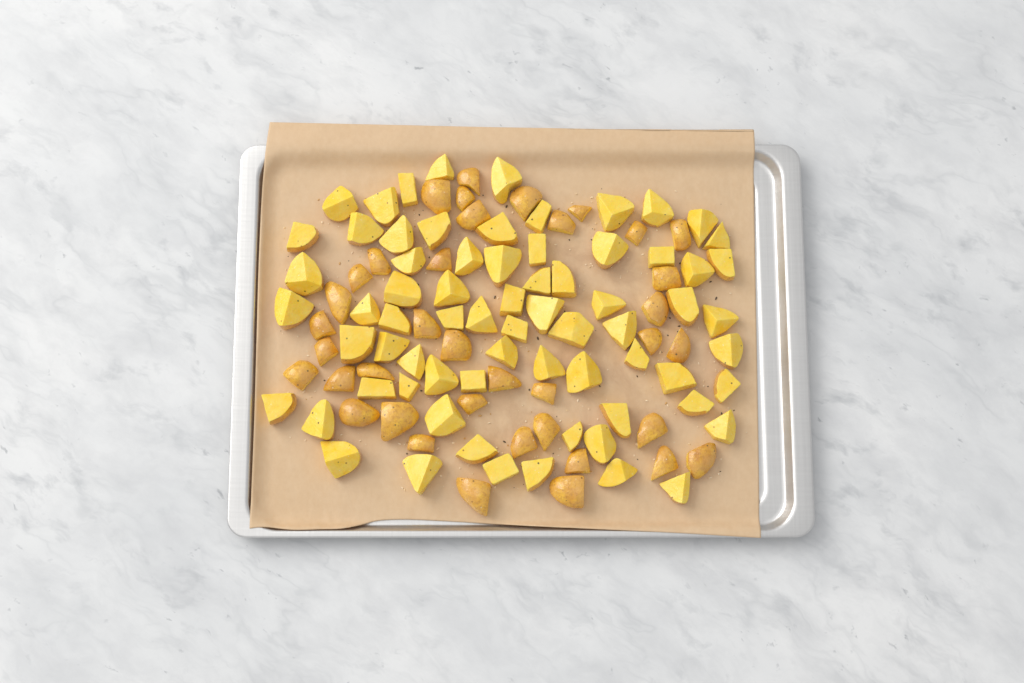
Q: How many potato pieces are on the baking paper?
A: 108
